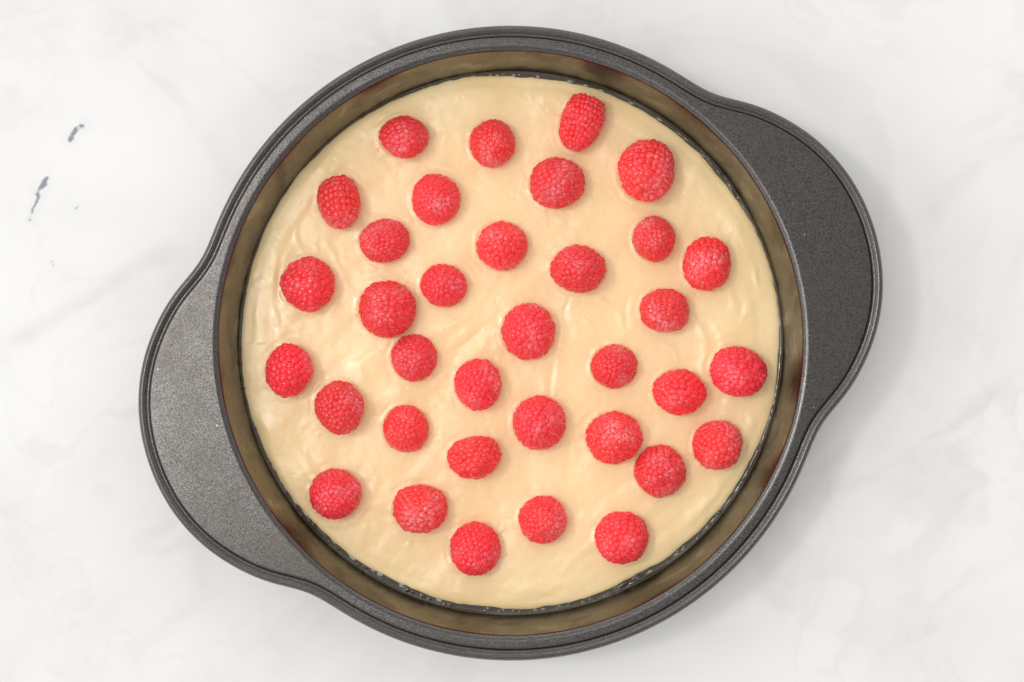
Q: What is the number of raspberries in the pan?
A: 35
